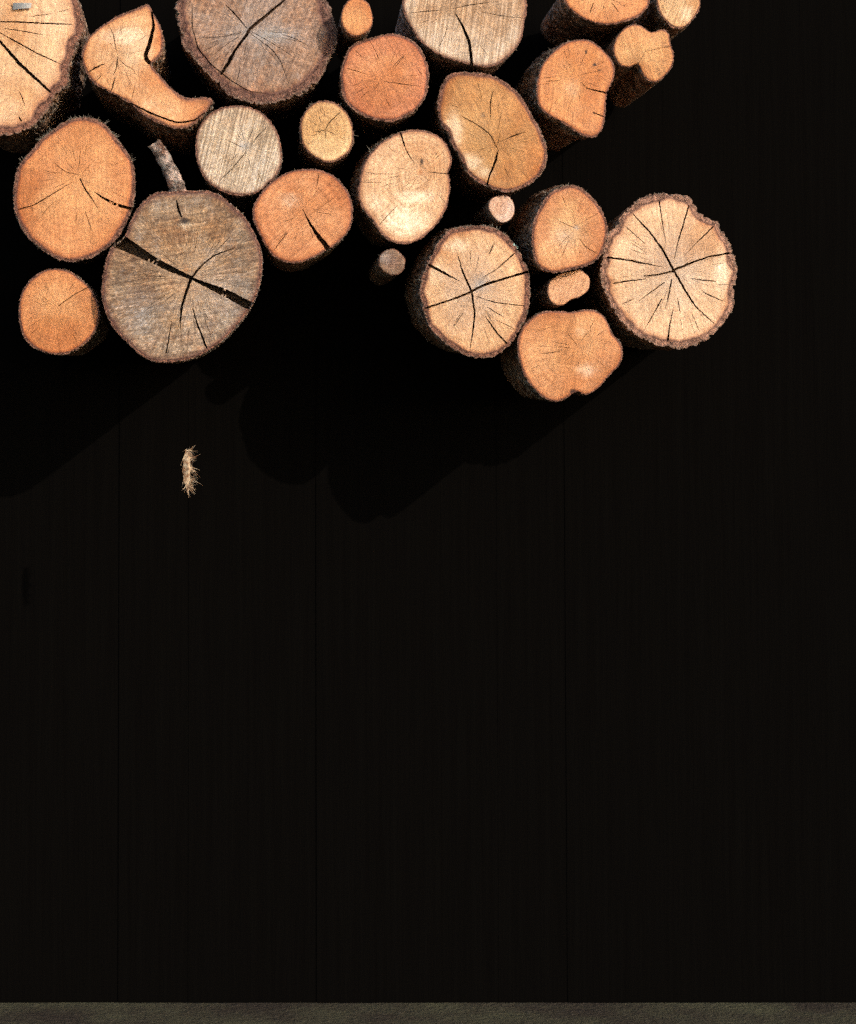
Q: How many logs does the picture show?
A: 25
